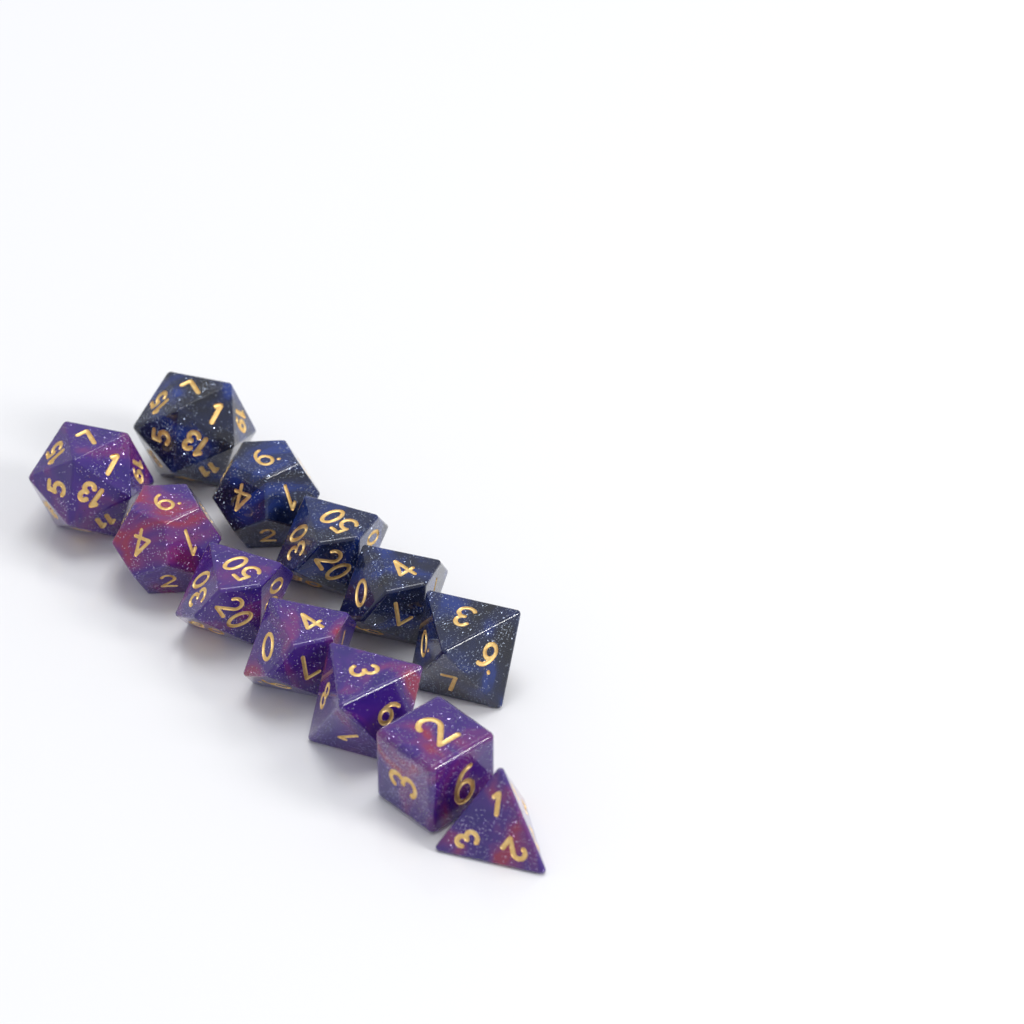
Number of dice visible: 12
